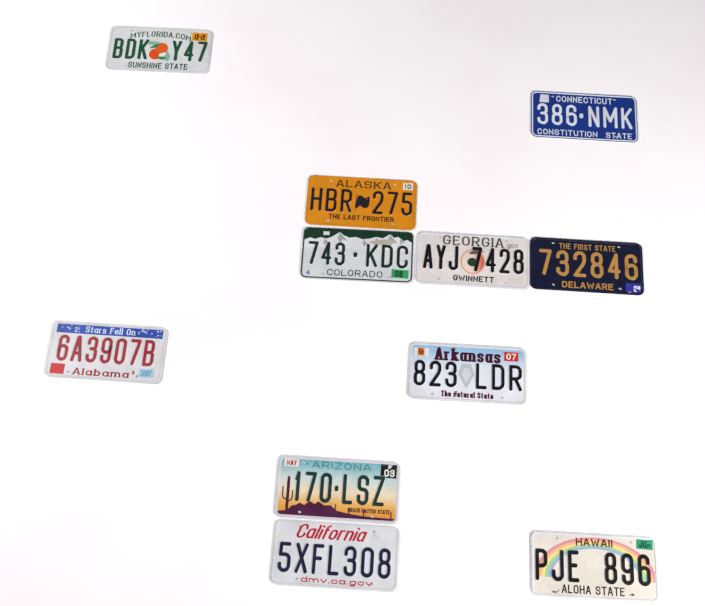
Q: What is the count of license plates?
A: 11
